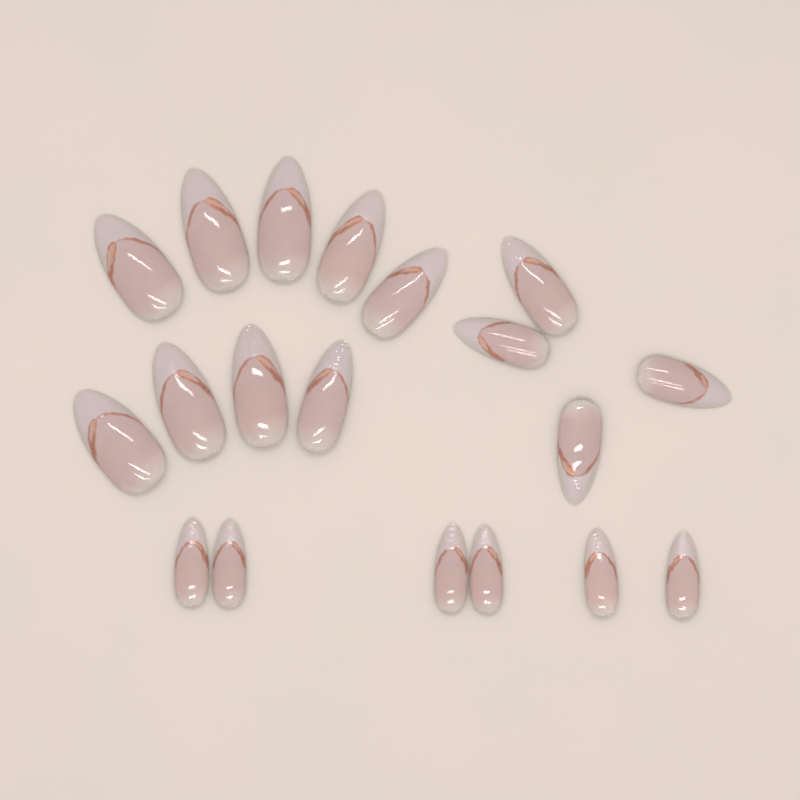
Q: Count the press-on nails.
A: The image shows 19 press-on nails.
